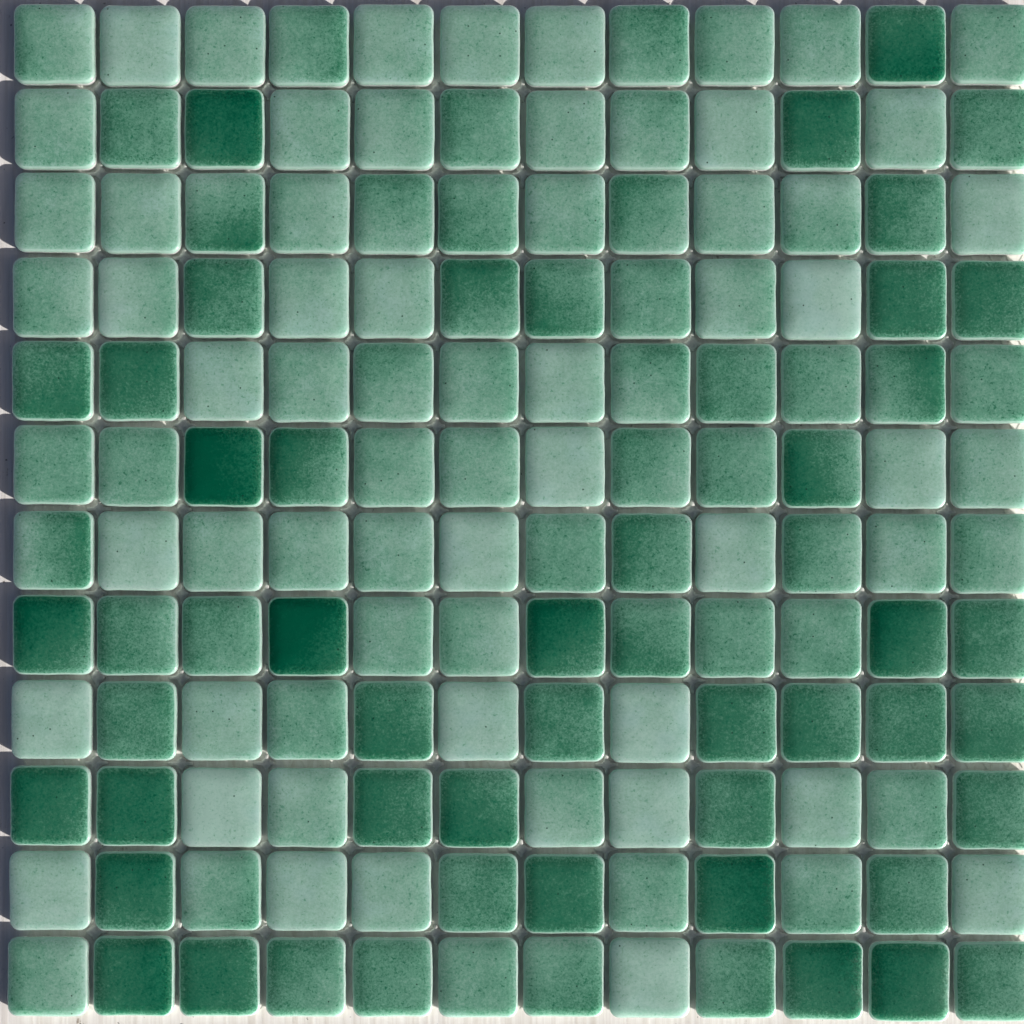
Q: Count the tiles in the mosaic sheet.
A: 144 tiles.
